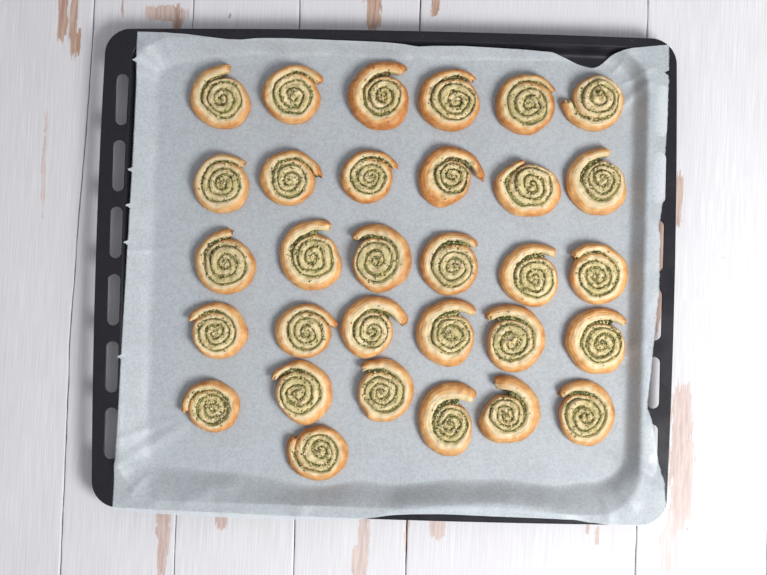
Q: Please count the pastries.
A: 31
